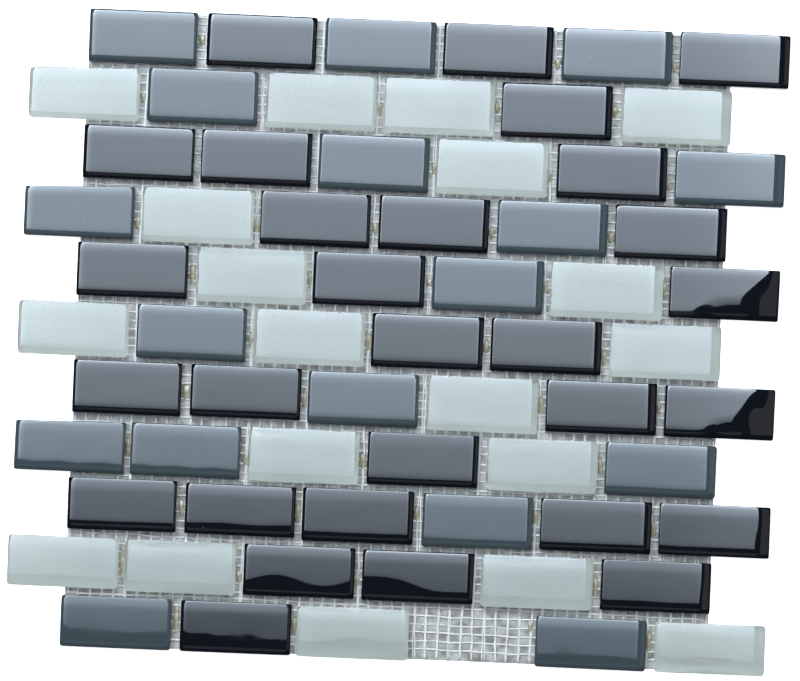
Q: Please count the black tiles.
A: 29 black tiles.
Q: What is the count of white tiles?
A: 19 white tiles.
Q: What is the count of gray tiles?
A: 17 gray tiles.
